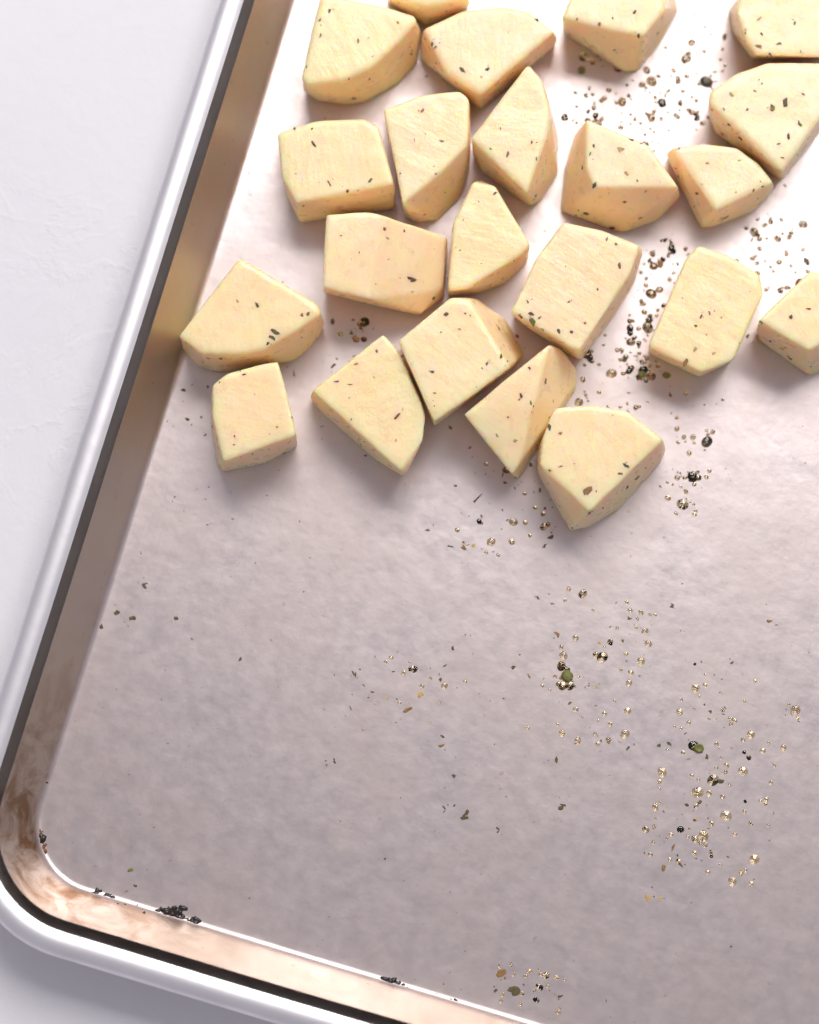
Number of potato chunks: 22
